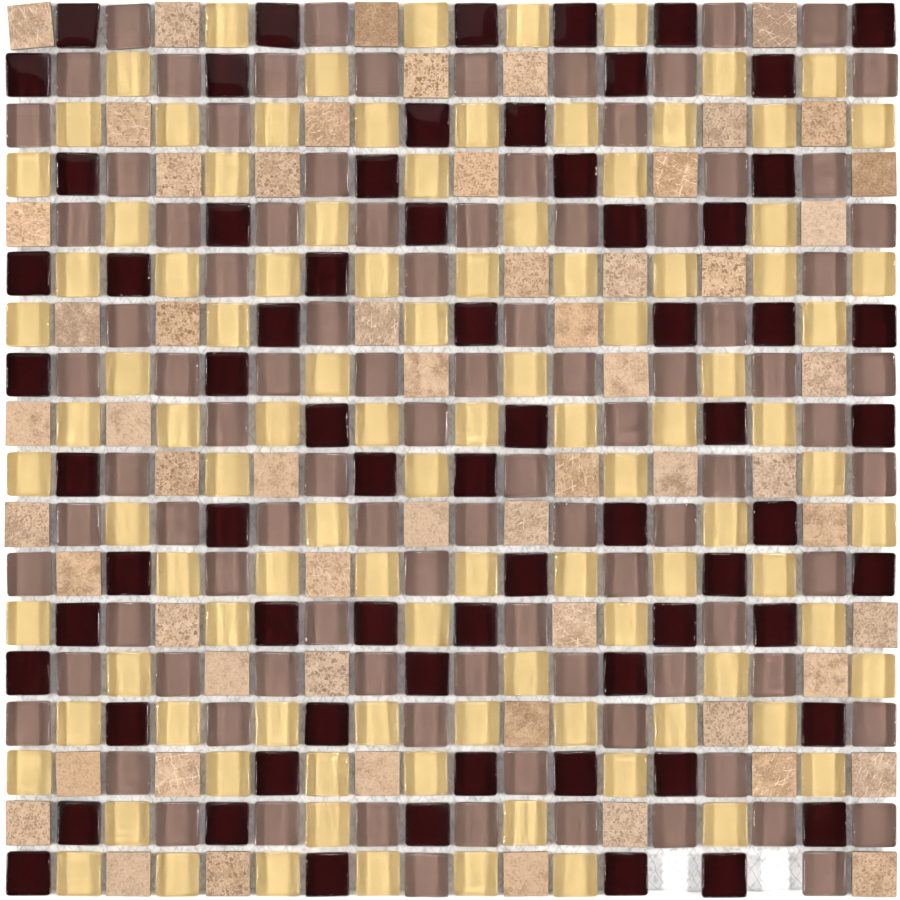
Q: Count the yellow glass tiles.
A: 100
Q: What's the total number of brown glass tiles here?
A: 95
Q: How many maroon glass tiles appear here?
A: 68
